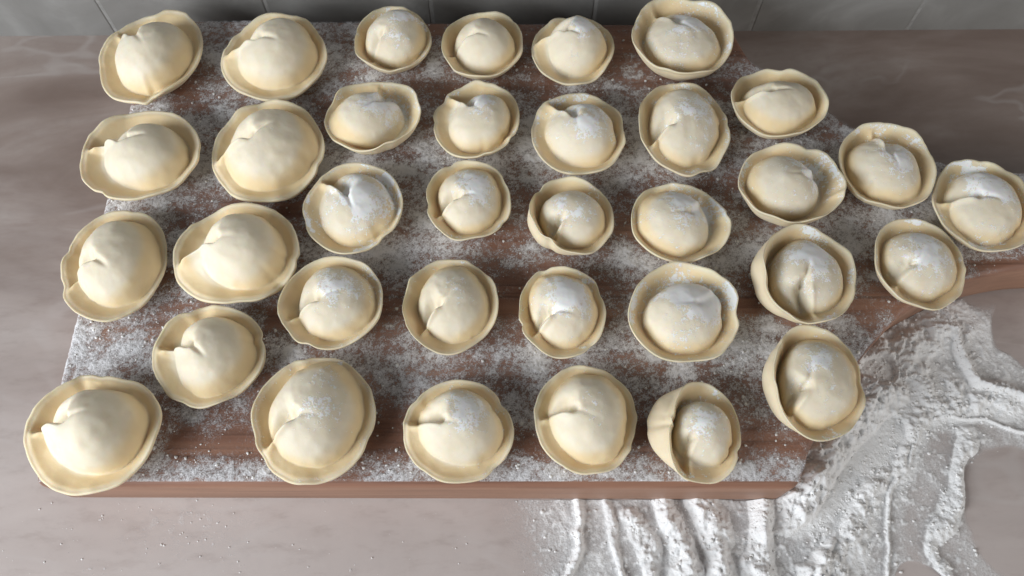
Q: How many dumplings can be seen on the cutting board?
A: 35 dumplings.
